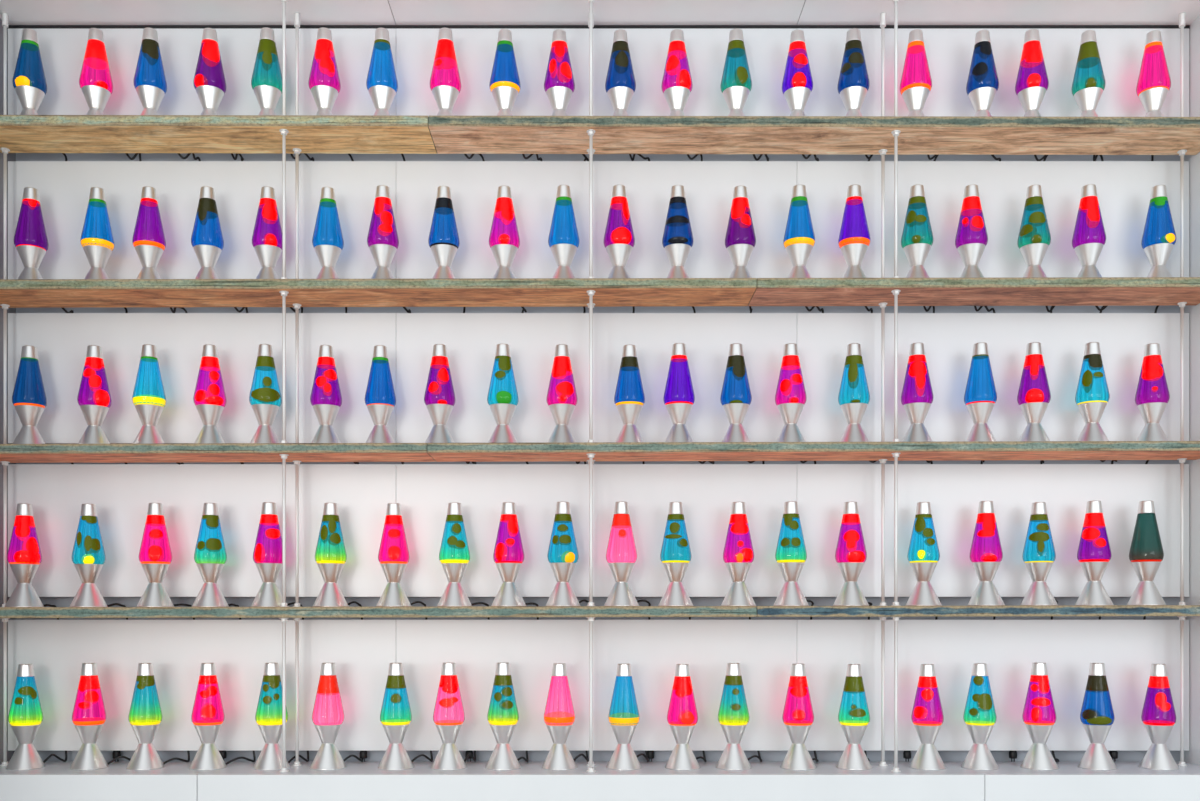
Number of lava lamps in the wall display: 100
